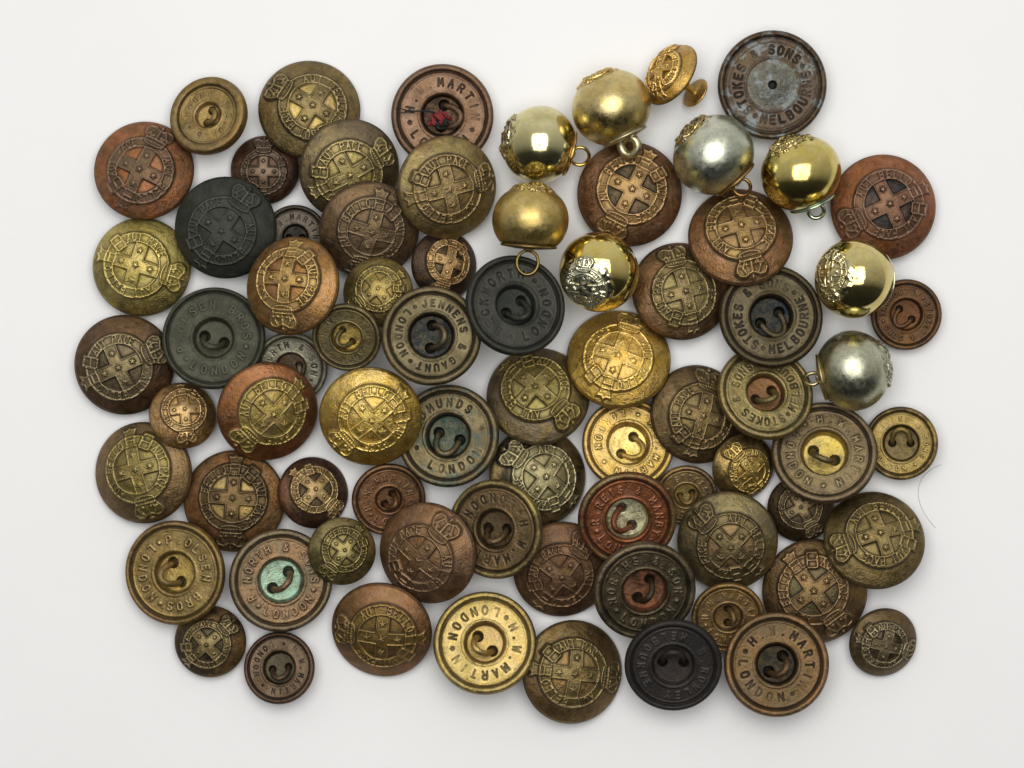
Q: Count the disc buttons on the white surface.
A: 67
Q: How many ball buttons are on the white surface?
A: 8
